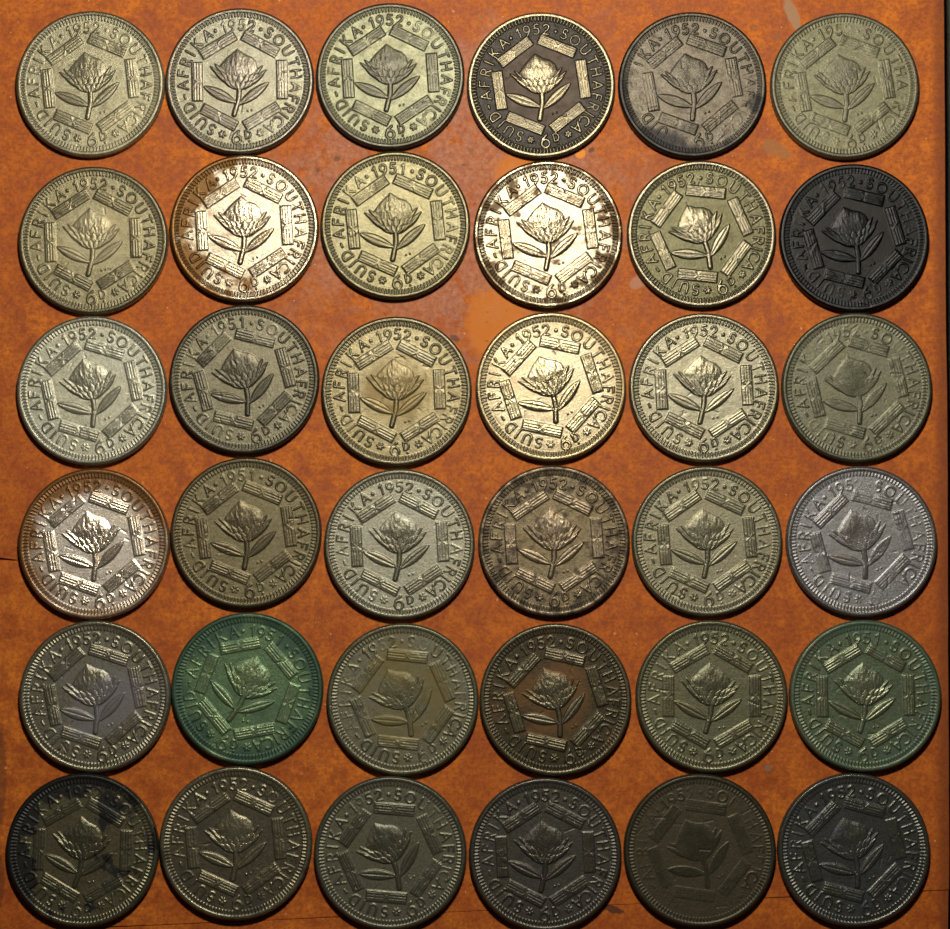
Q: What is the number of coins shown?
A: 36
